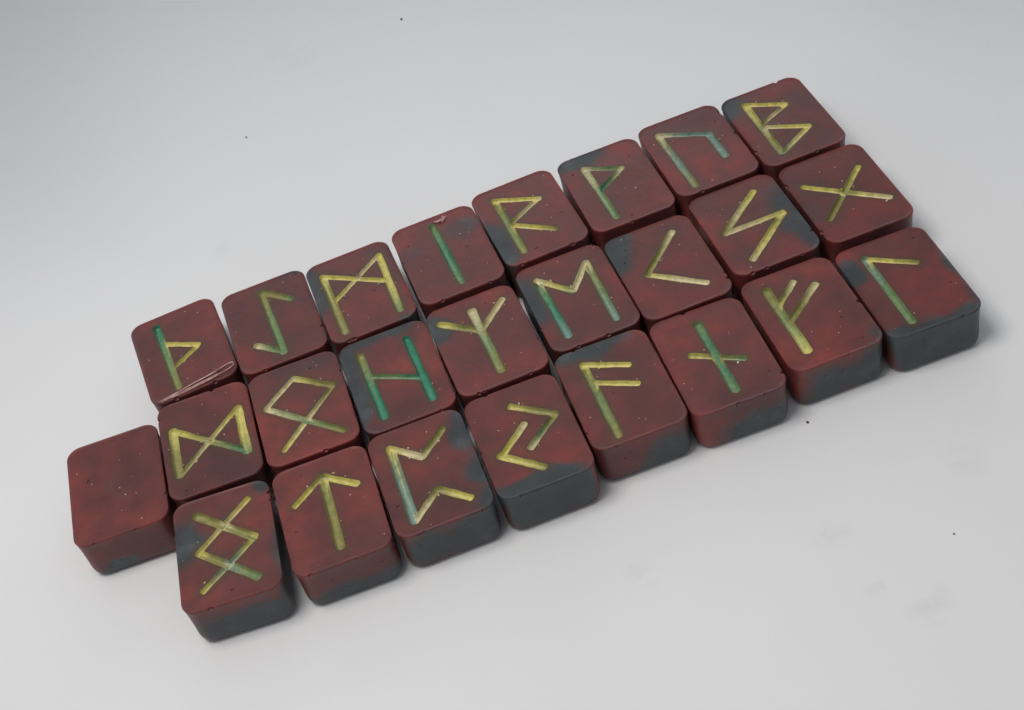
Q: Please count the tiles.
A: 25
